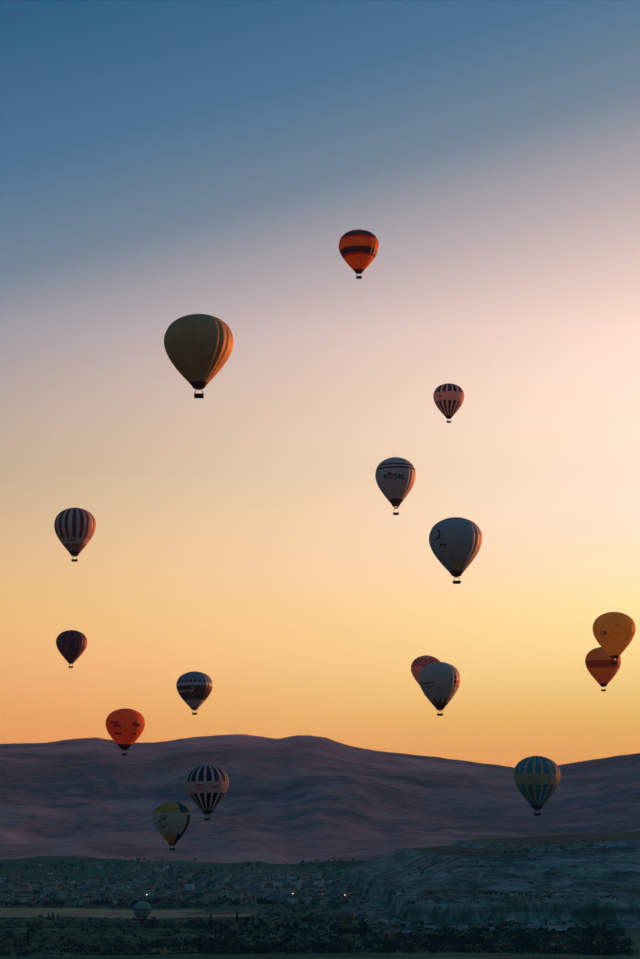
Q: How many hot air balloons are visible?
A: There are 18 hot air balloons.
